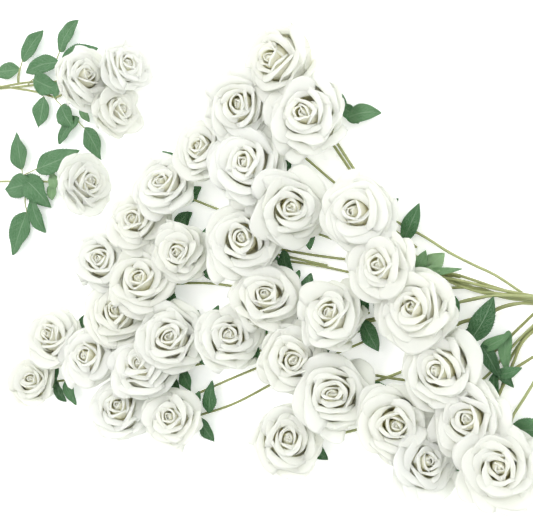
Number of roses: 38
